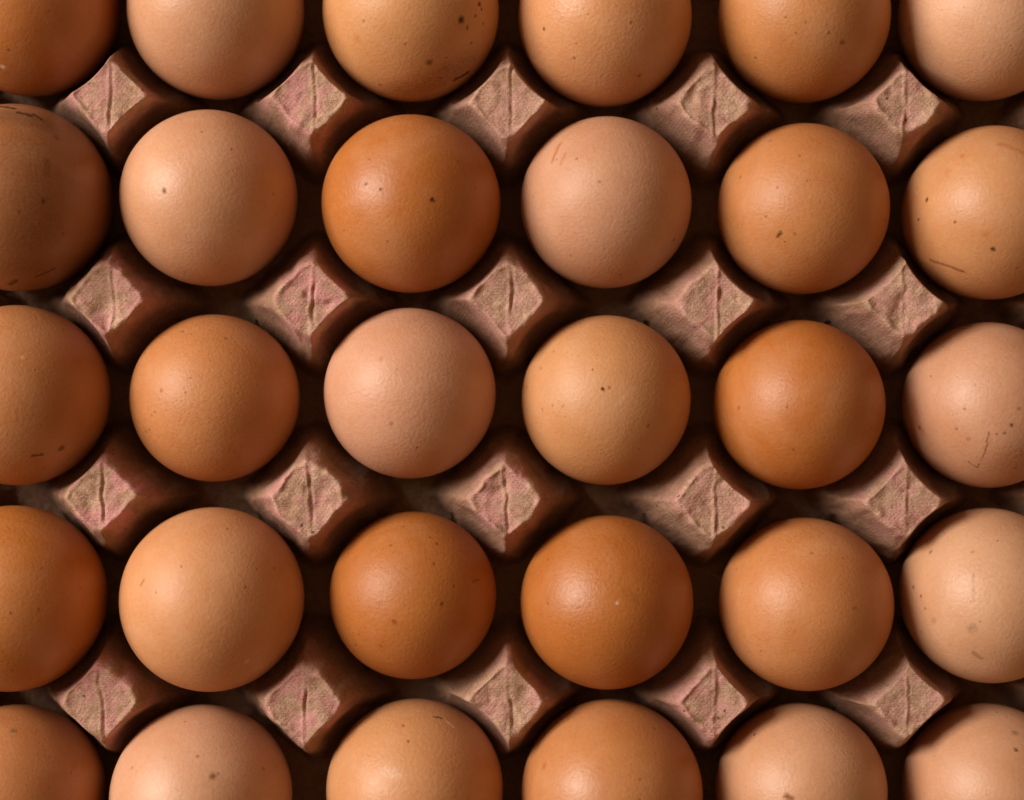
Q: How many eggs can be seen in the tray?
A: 30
